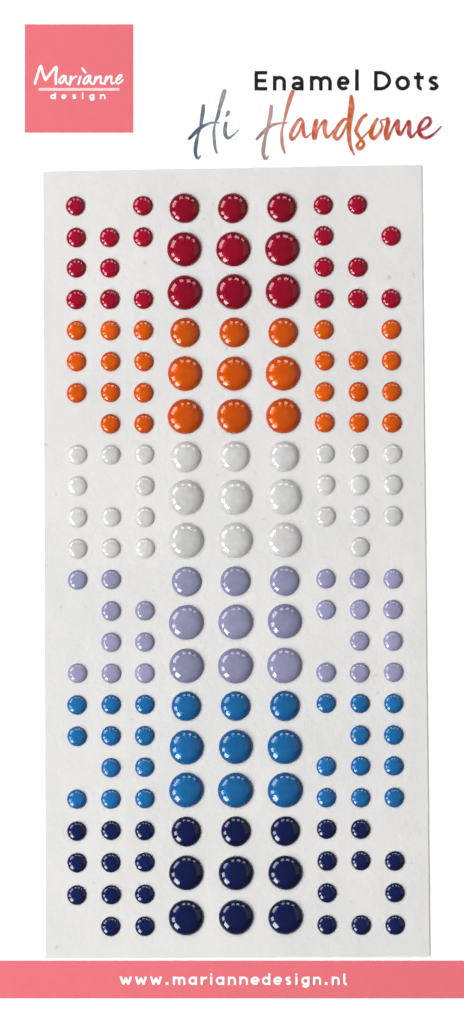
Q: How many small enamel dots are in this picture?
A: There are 125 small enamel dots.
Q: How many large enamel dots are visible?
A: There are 54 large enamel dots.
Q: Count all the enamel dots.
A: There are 179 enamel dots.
